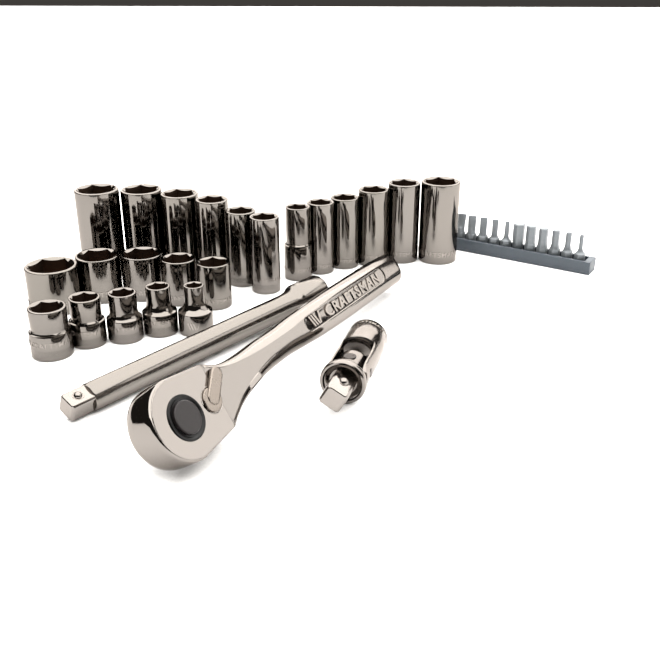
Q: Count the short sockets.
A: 10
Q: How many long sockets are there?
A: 12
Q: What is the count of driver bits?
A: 11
